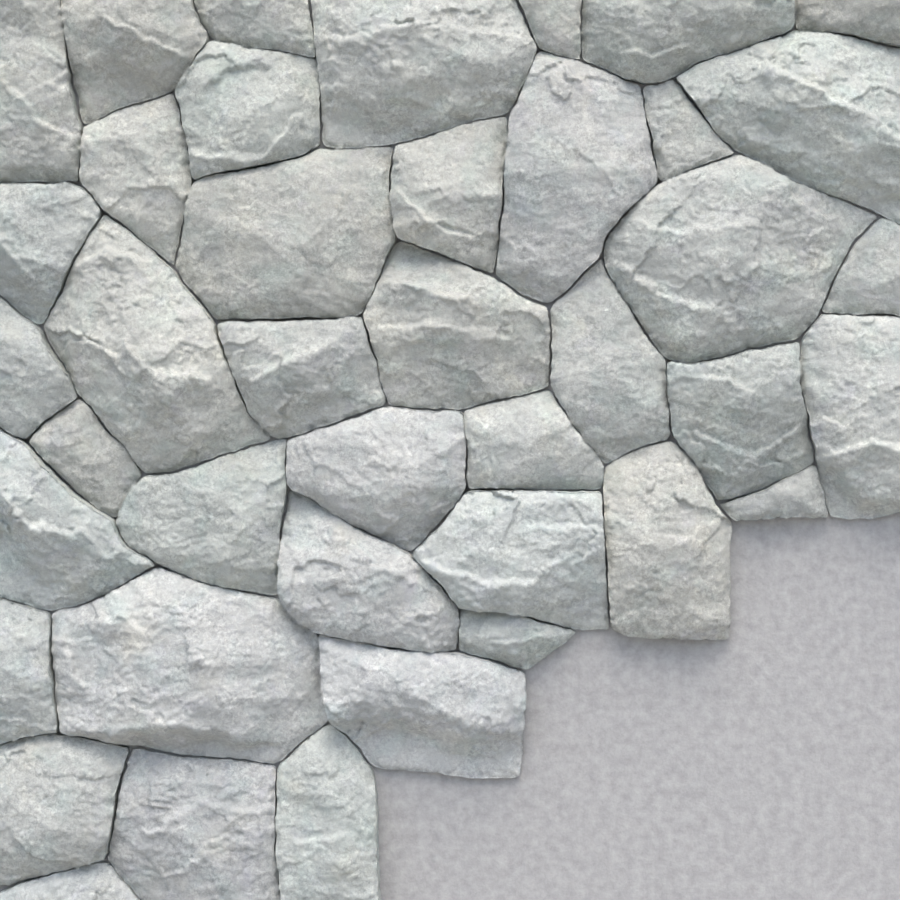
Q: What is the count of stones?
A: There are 41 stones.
